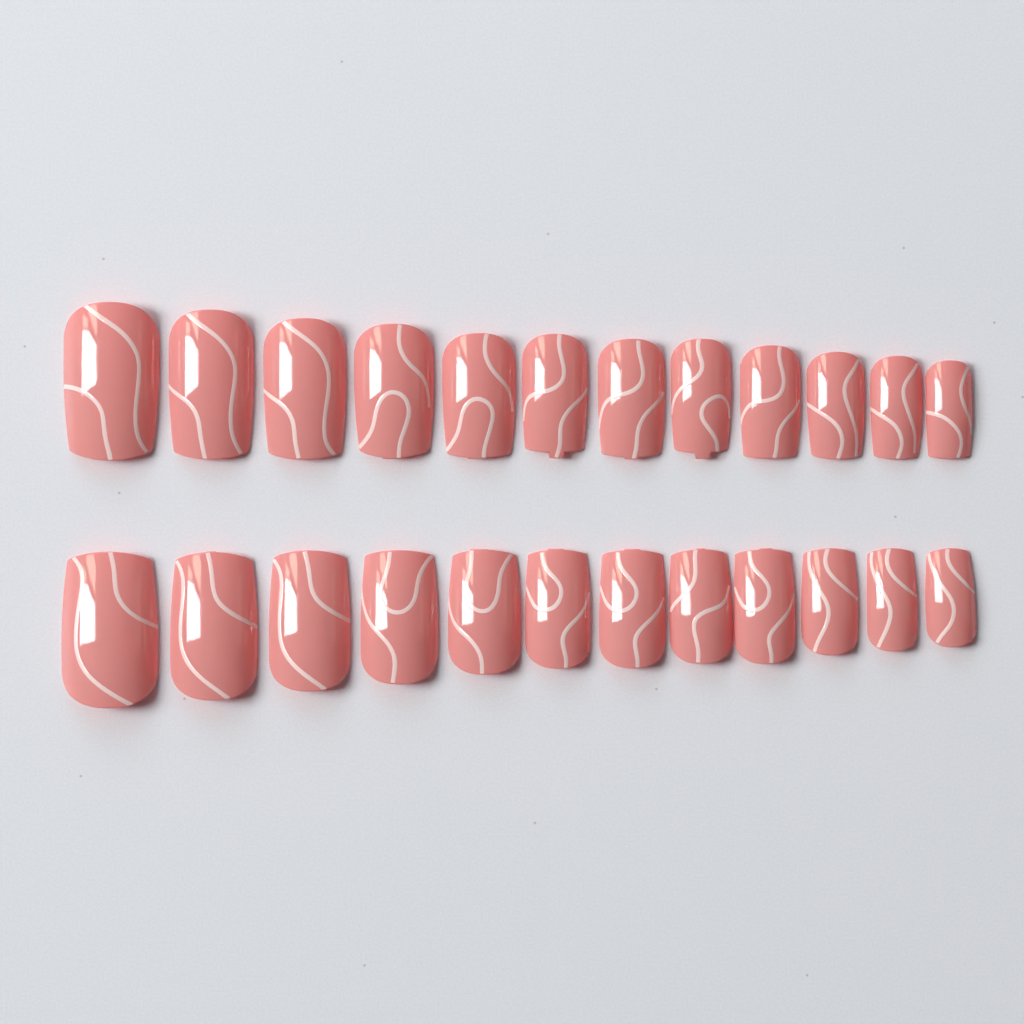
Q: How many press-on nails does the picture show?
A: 24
